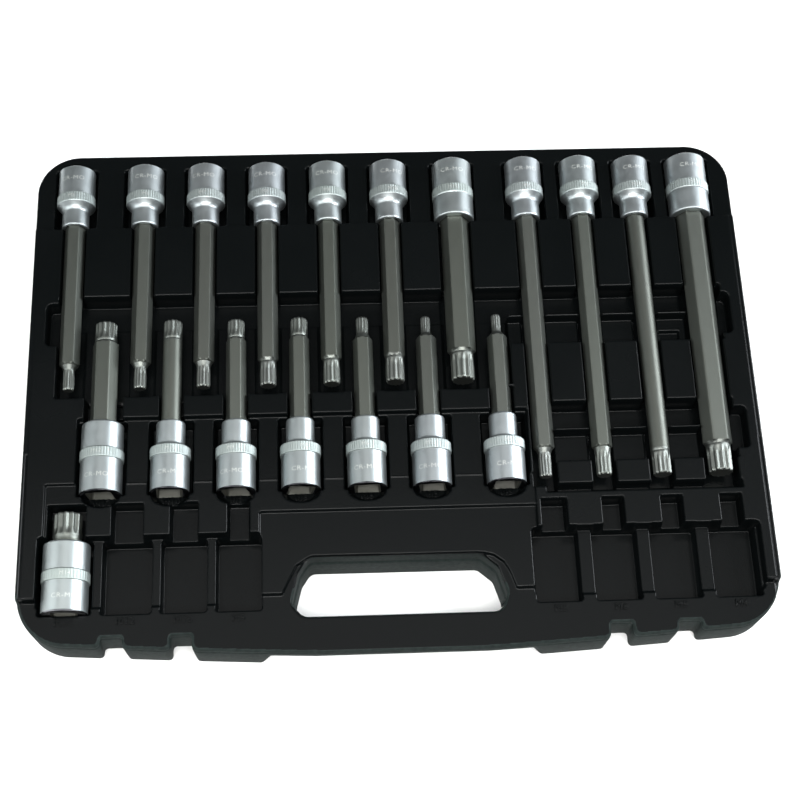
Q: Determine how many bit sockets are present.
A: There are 19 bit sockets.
